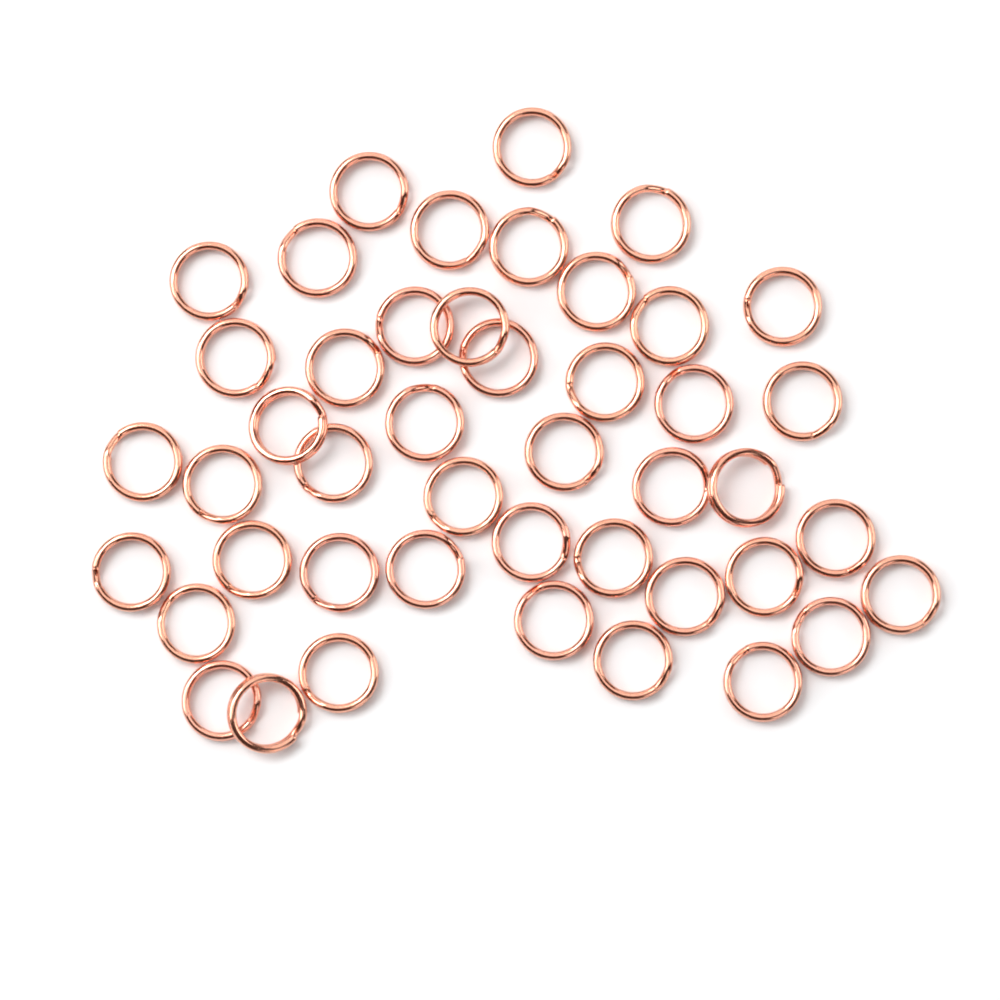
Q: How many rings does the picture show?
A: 45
